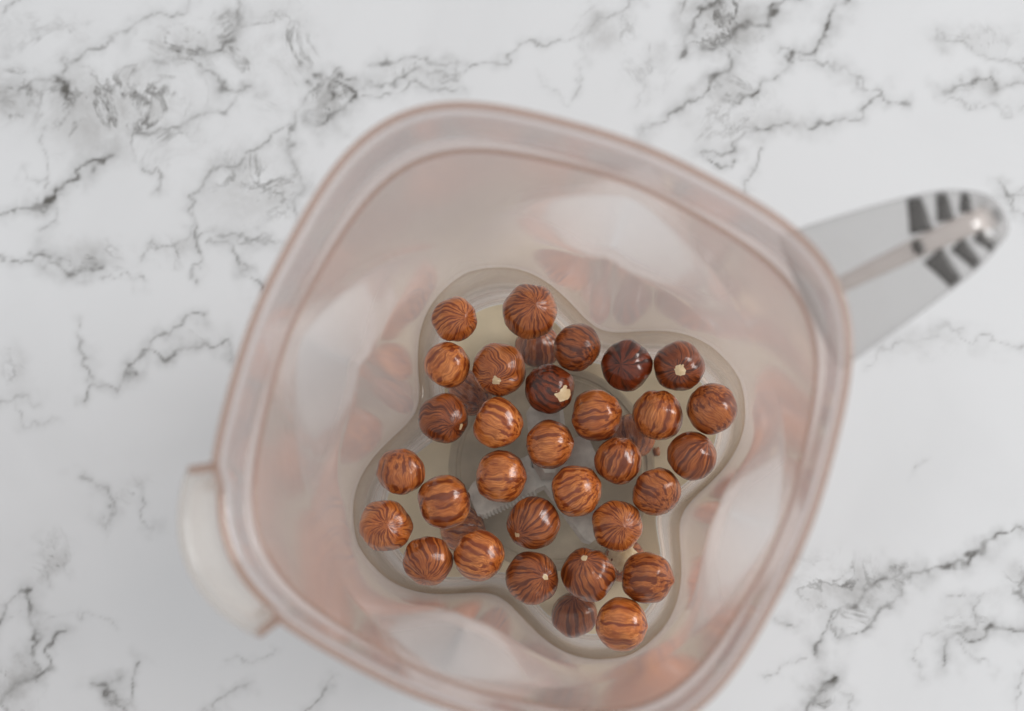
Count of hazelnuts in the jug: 36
